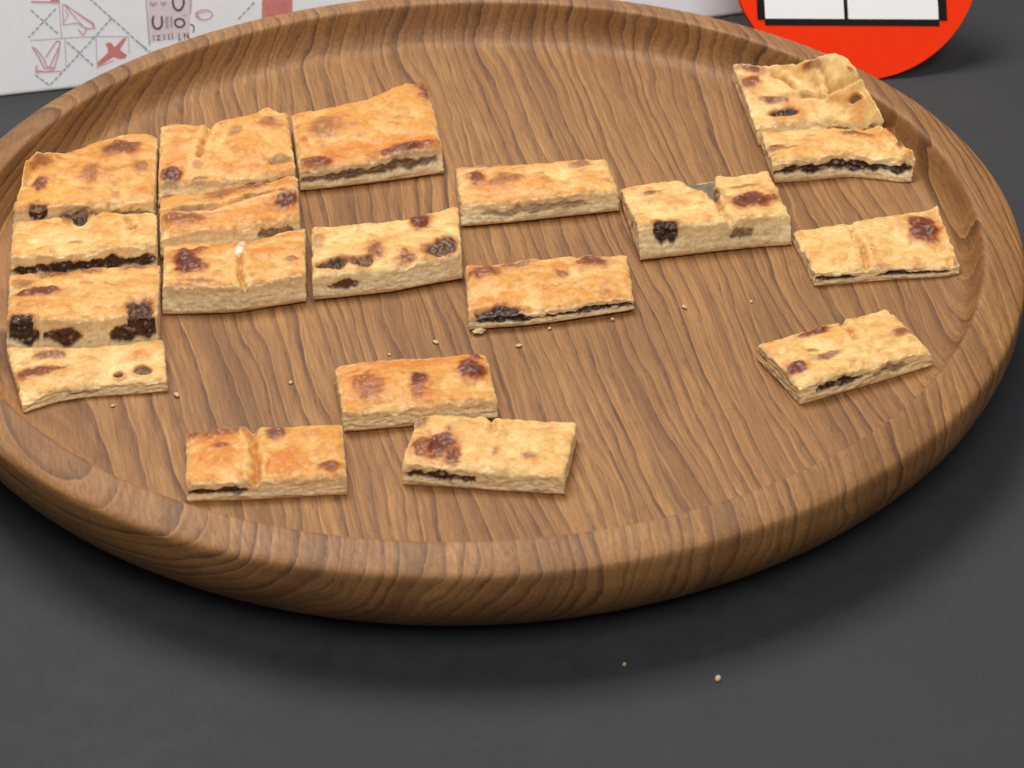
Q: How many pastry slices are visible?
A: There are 19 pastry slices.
